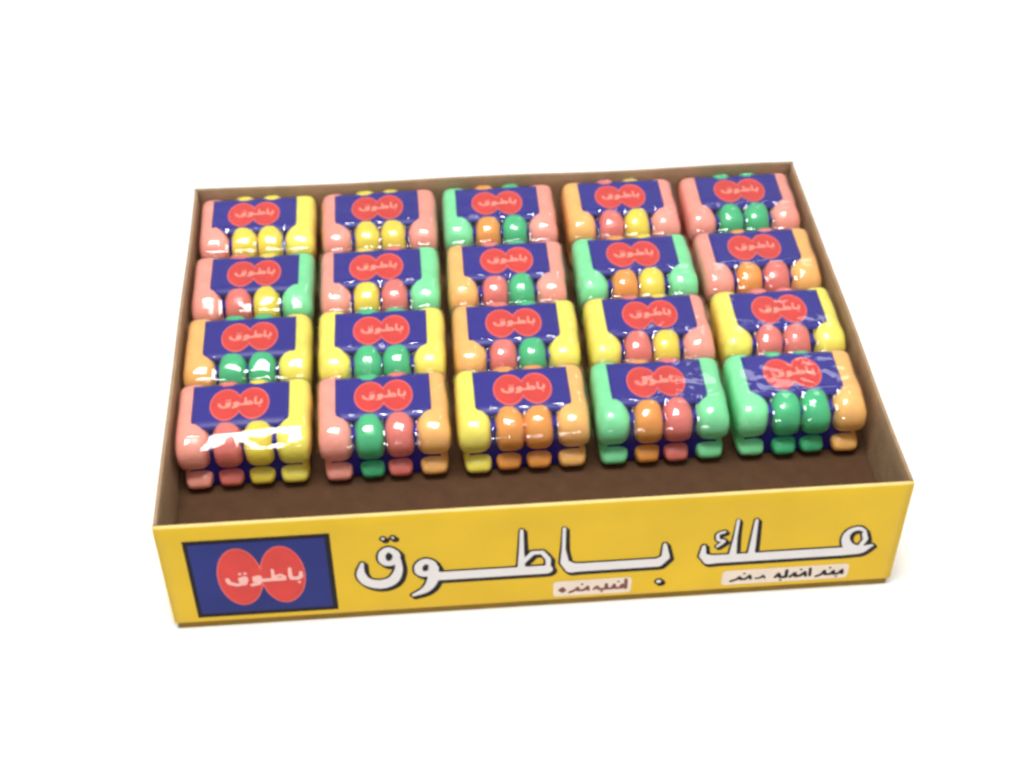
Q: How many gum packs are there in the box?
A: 20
